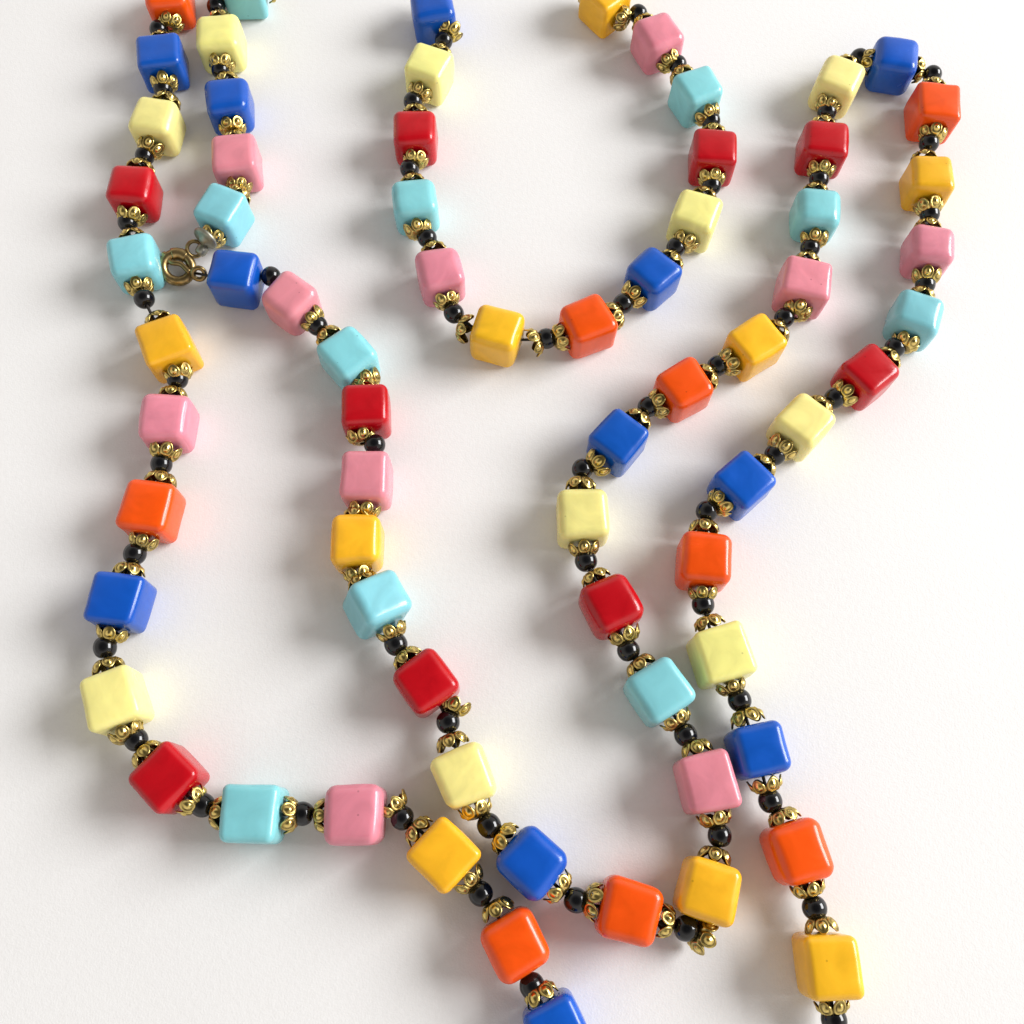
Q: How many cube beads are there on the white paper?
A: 70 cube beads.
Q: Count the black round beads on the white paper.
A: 62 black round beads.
